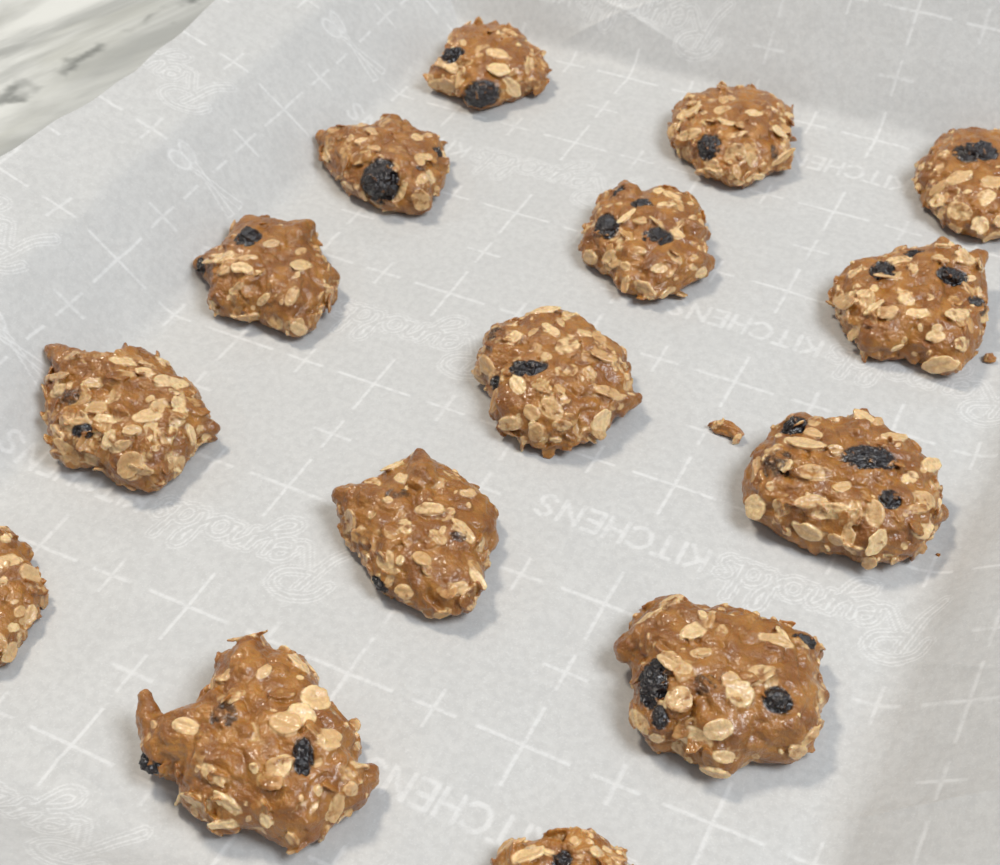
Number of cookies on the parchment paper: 15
